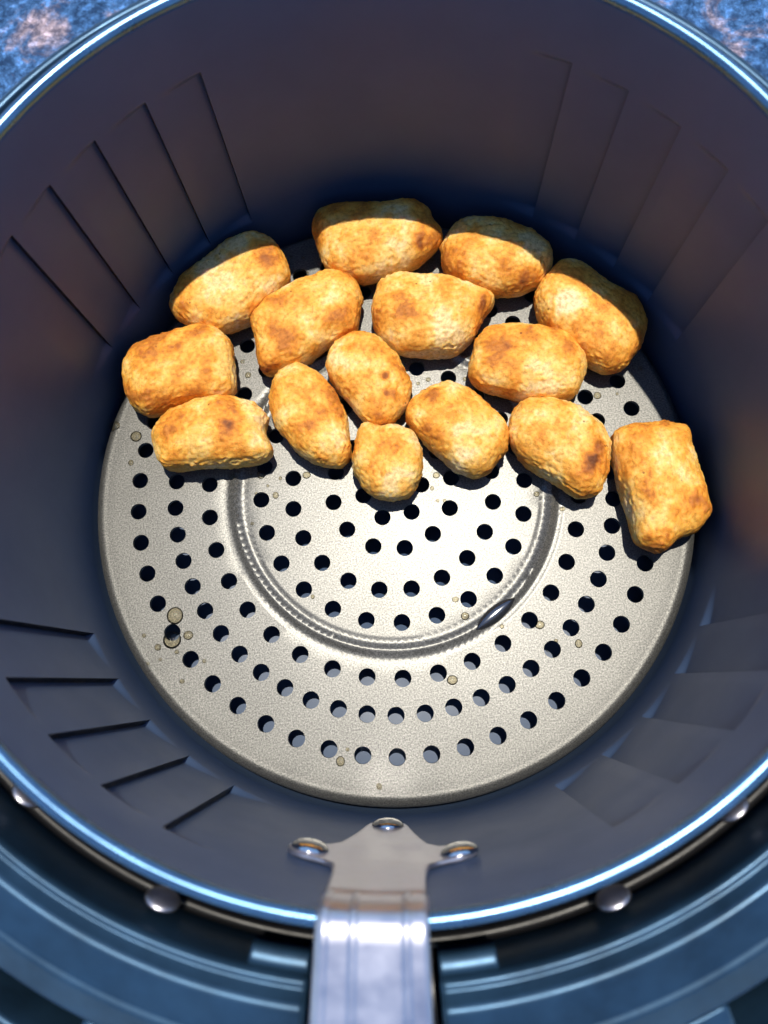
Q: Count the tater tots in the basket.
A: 15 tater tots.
